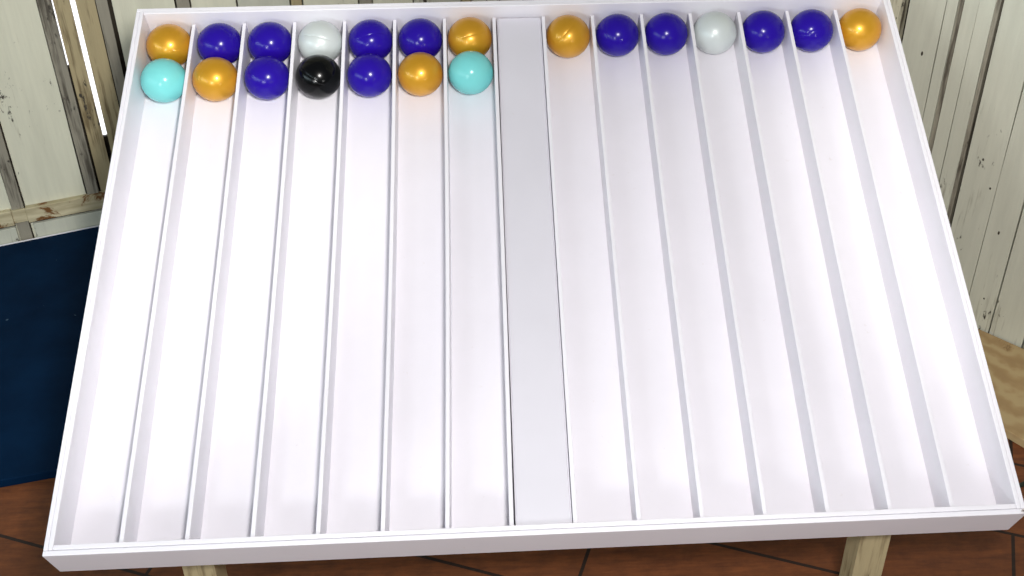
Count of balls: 21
